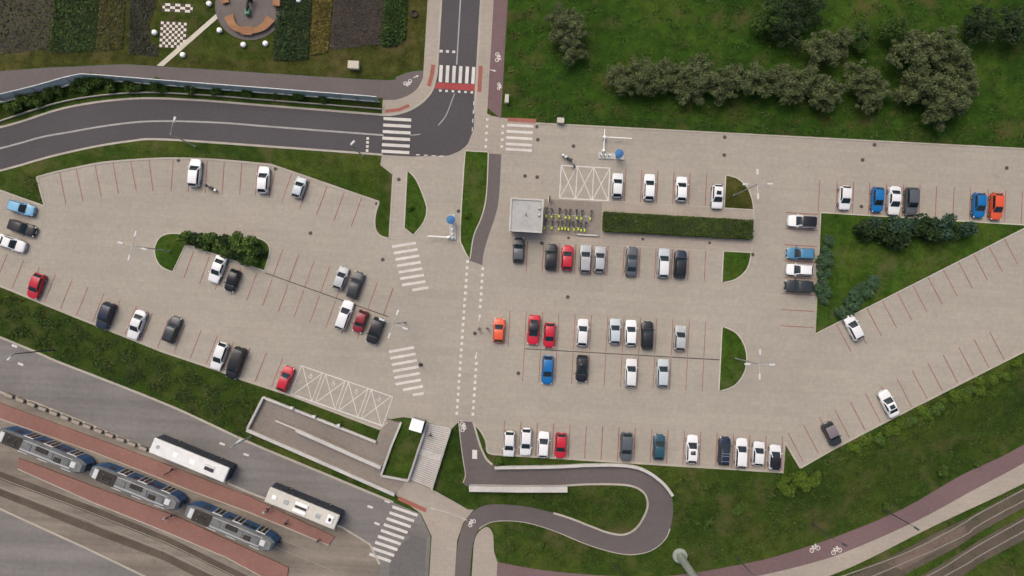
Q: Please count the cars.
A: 68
